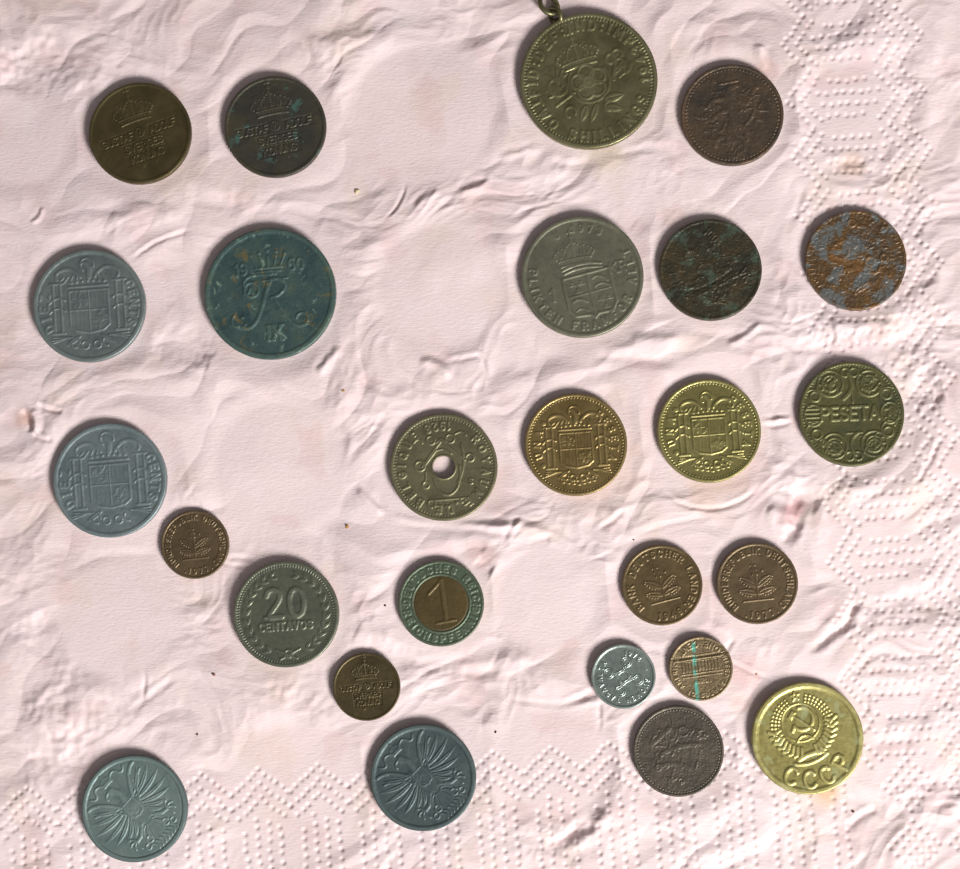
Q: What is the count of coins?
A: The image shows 26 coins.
